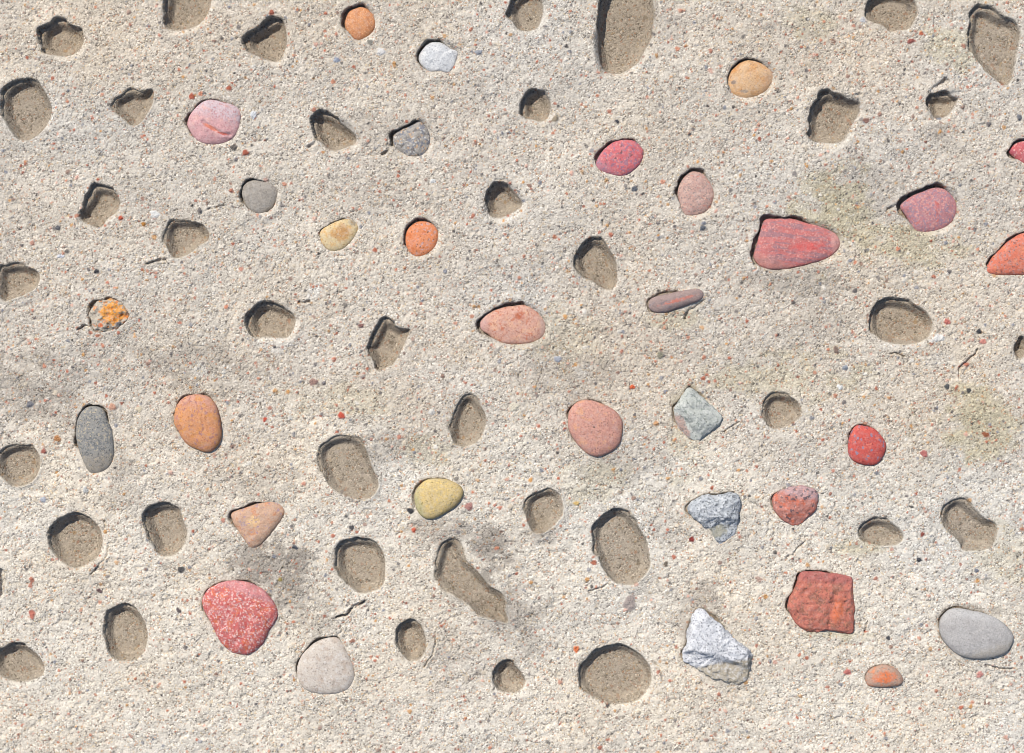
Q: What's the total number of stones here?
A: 32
